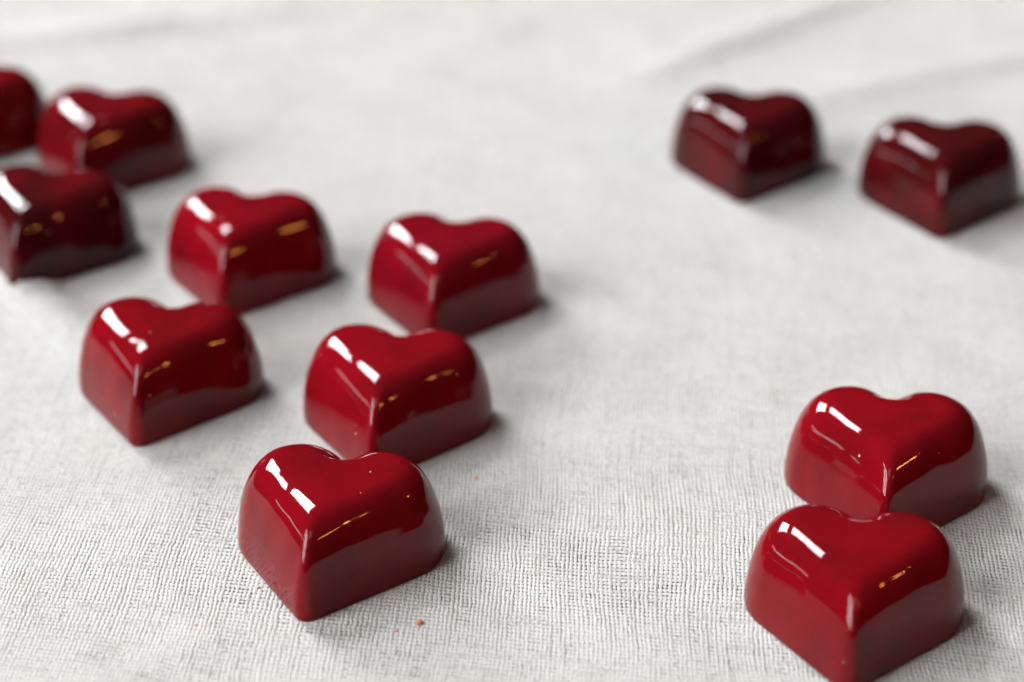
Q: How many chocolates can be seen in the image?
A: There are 12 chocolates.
